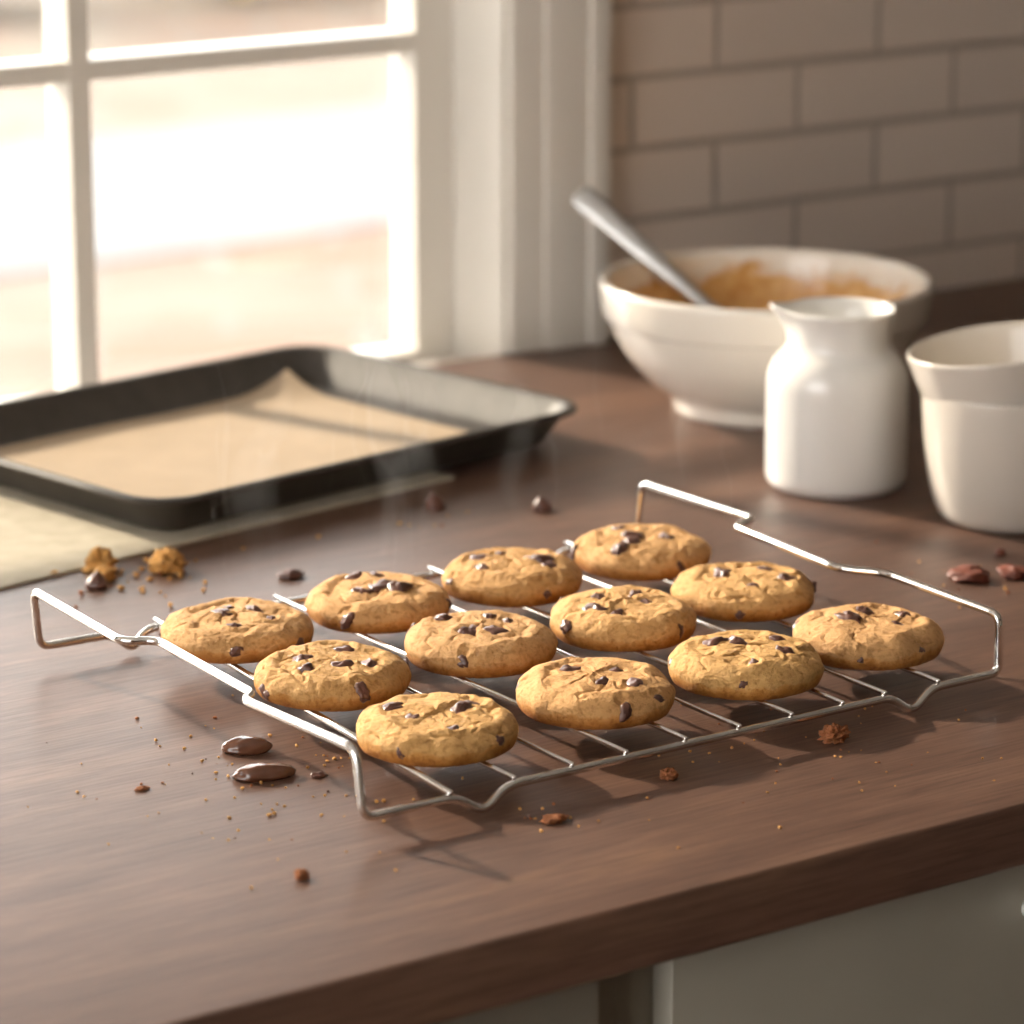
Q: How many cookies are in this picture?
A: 12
